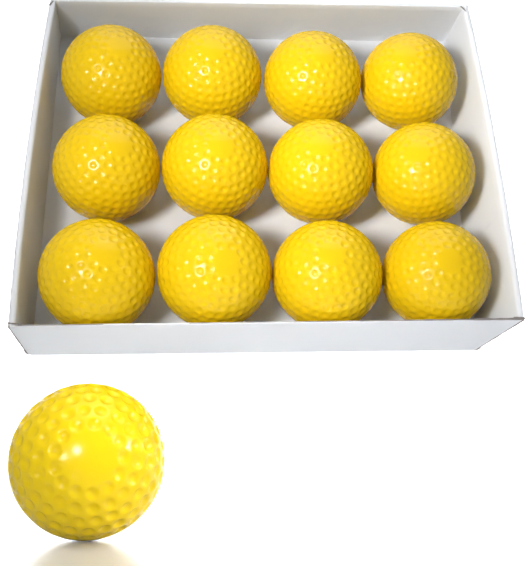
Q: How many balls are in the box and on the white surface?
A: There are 13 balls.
